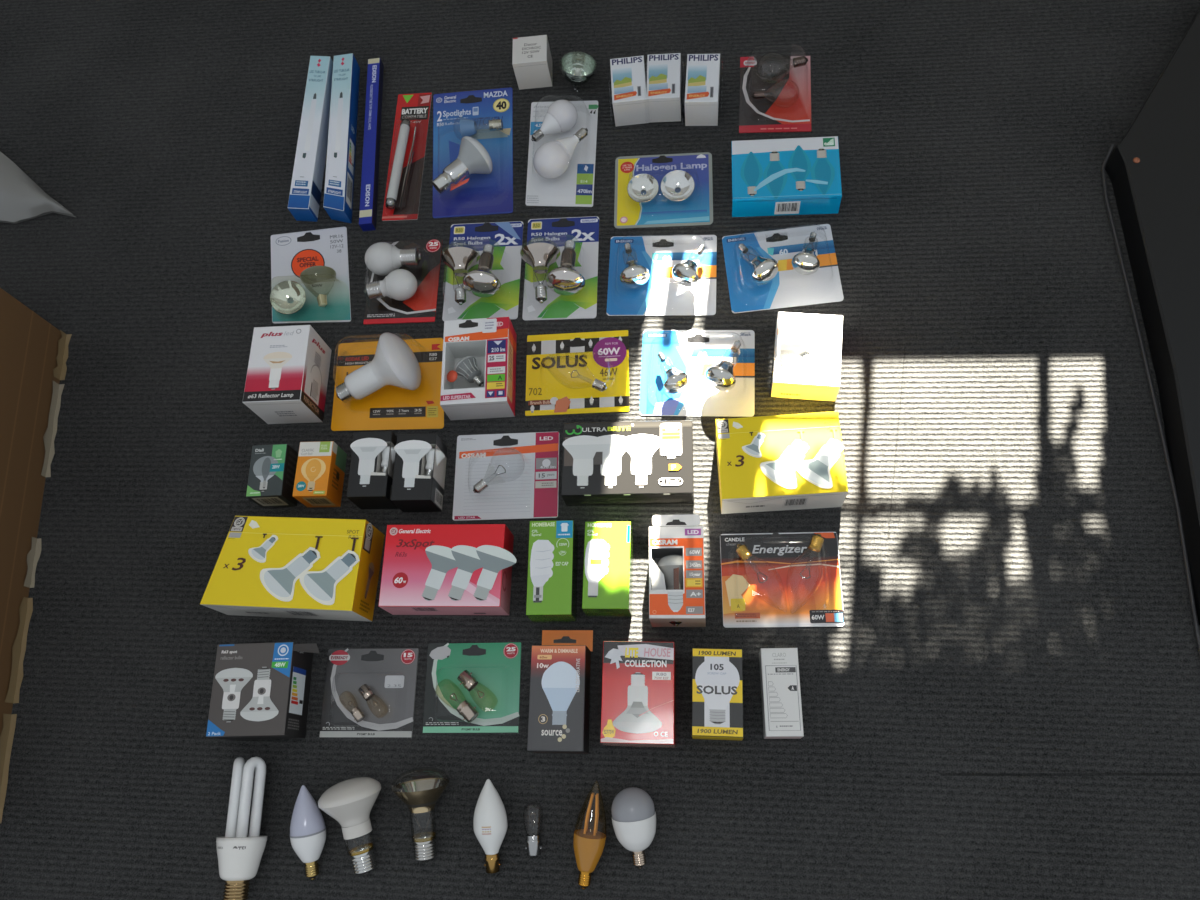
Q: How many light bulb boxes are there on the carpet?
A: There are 27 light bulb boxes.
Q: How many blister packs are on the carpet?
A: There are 18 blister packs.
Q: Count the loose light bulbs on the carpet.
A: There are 9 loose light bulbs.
